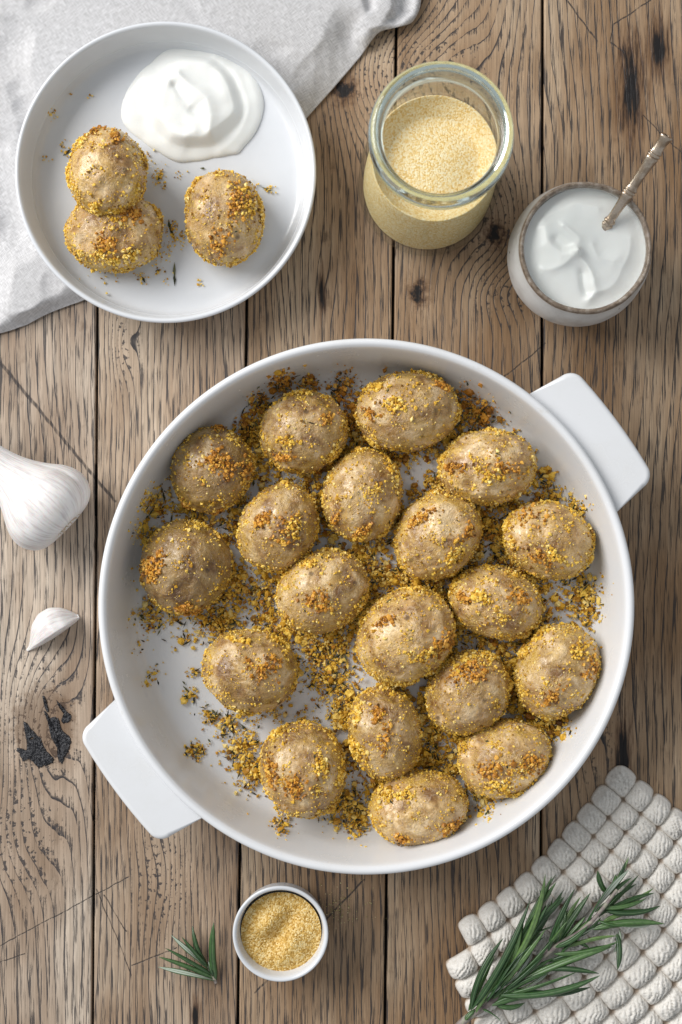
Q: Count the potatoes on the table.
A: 22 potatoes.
